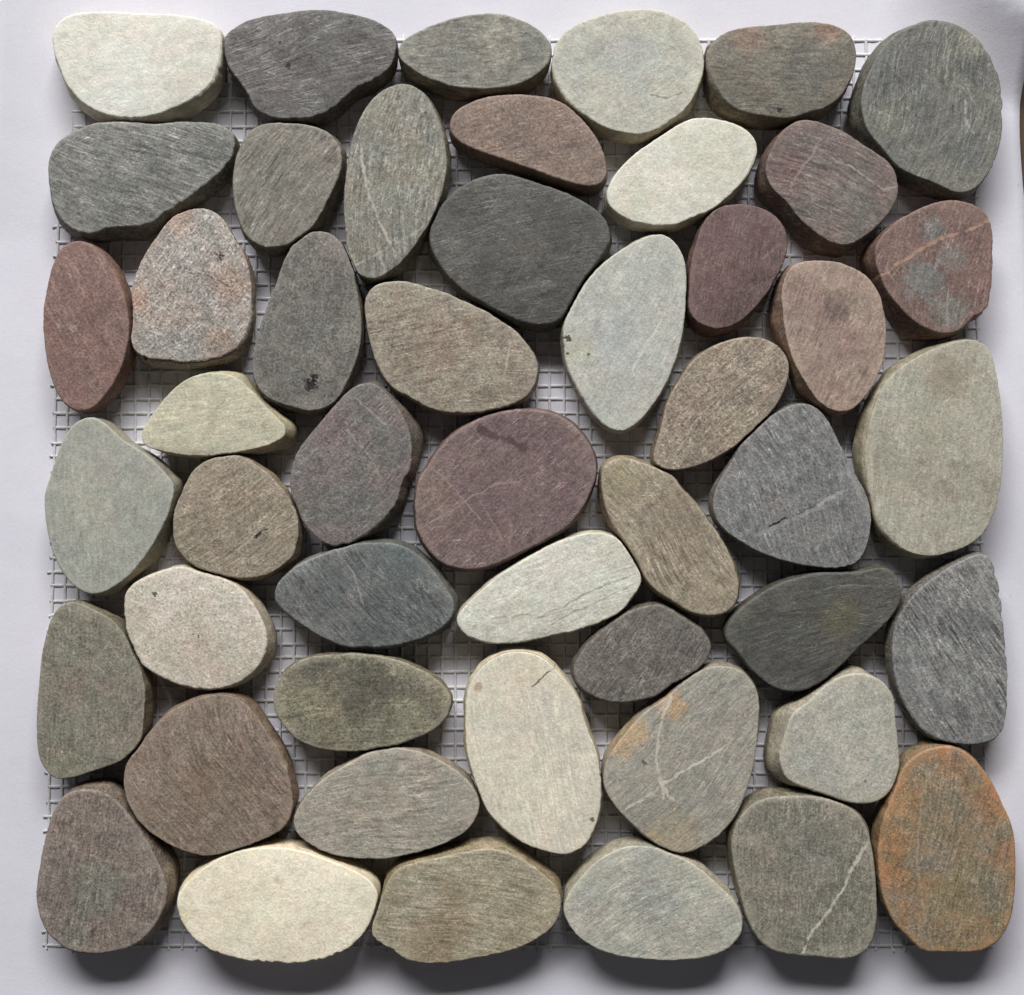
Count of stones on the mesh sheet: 49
